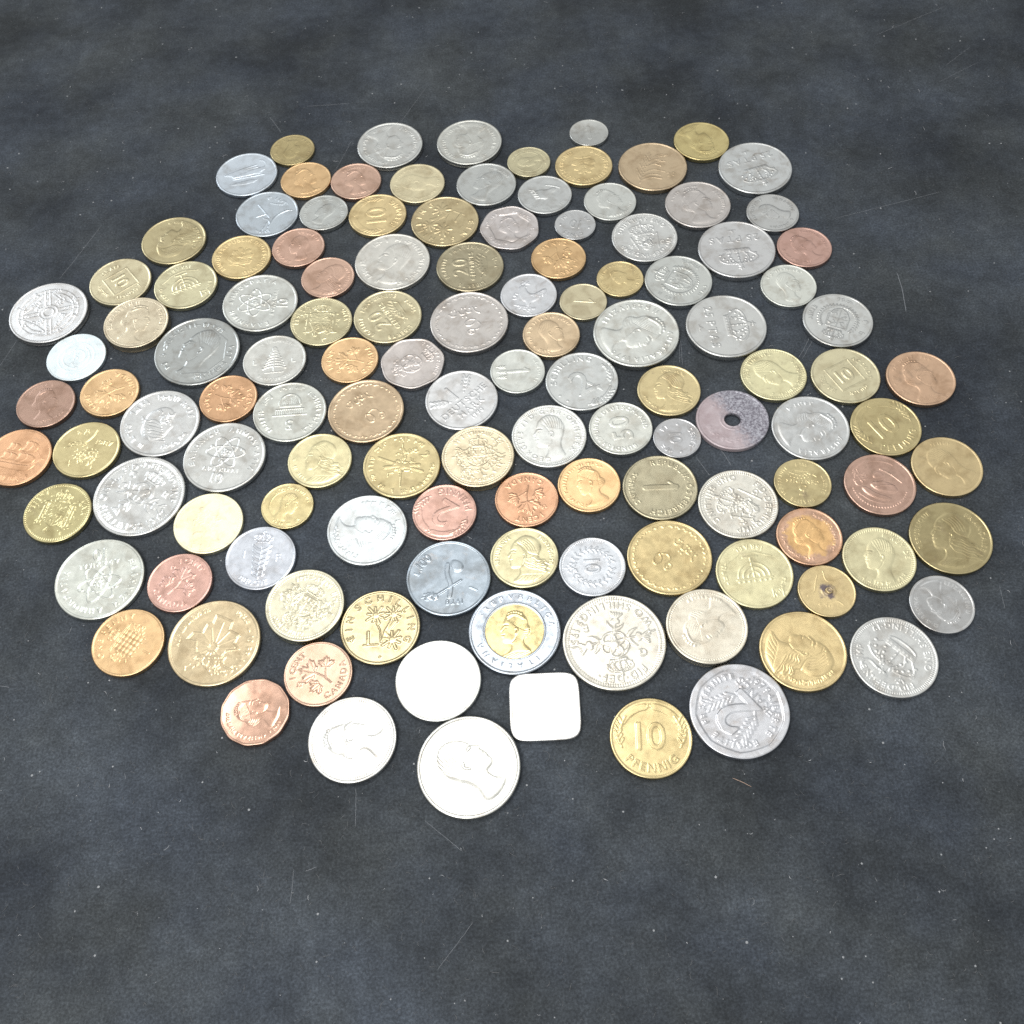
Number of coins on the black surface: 124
